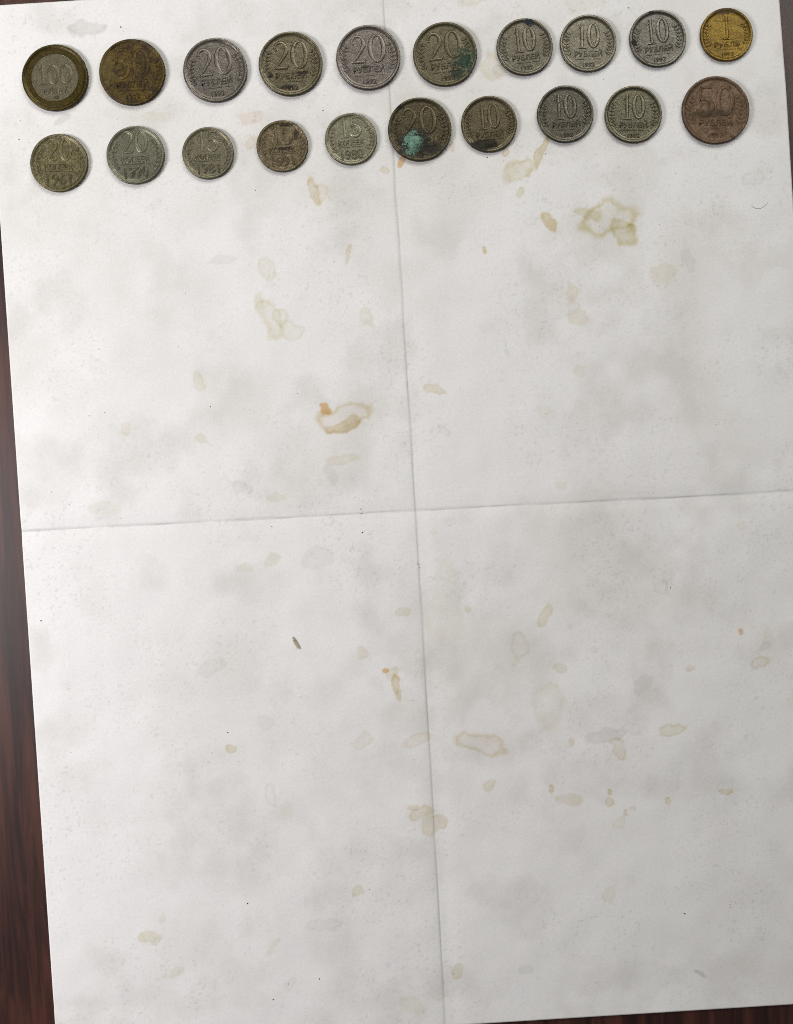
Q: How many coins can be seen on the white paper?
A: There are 20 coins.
